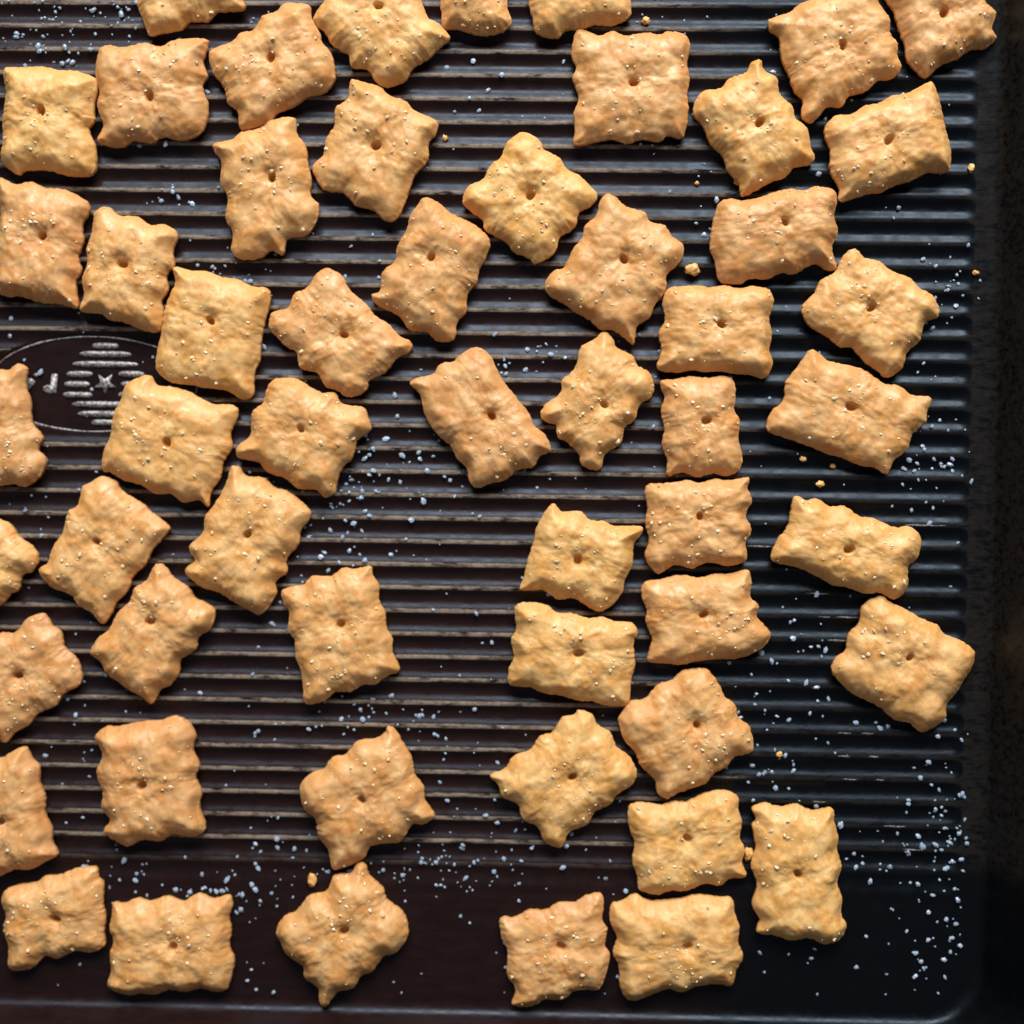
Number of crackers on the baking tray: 55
